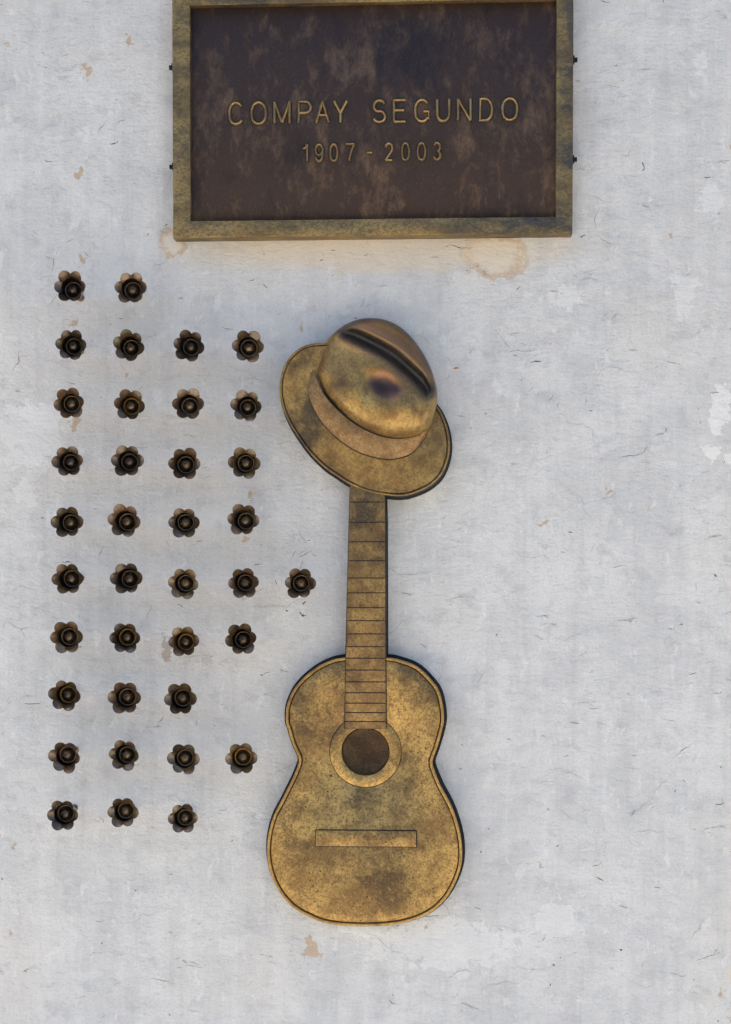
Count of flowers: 37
